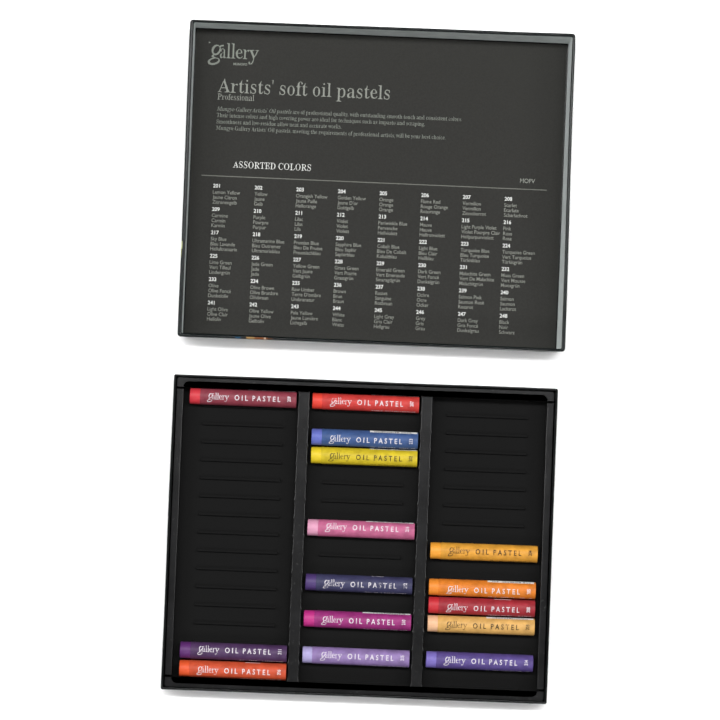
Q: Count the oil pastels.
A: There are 15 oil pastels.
